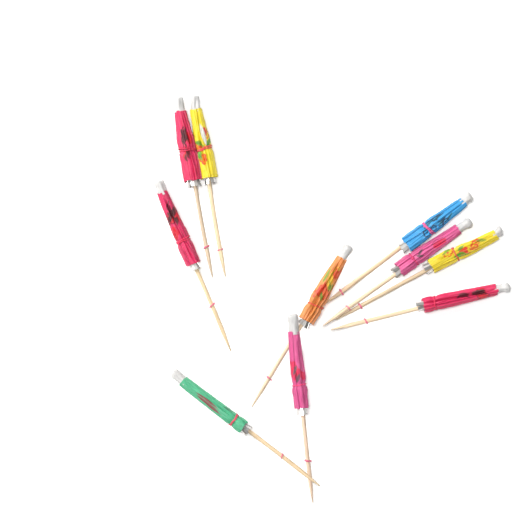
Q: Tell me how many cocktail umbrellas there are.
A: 10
